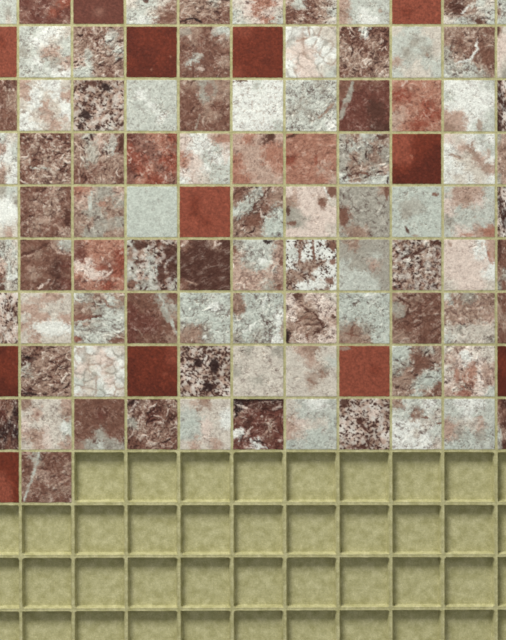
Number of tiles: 101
